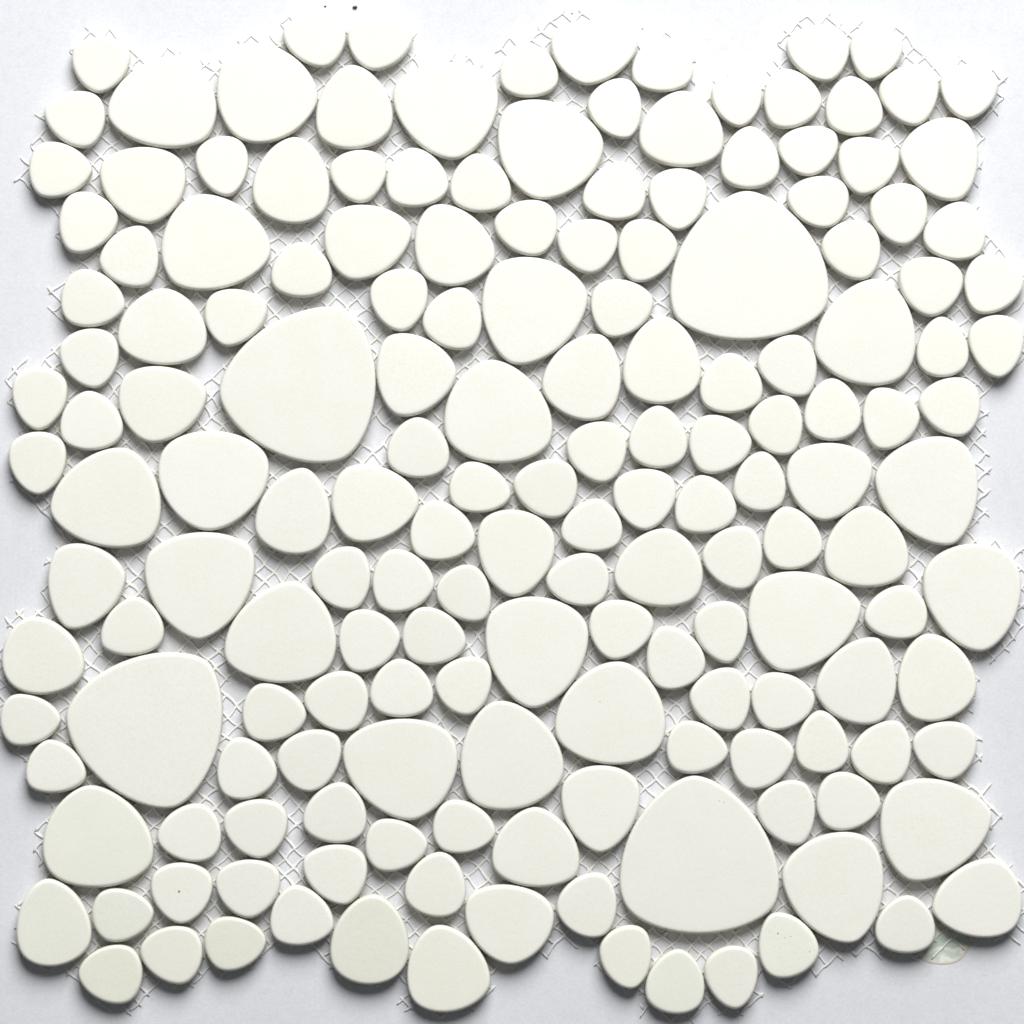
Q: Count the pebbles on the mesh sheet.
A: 170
